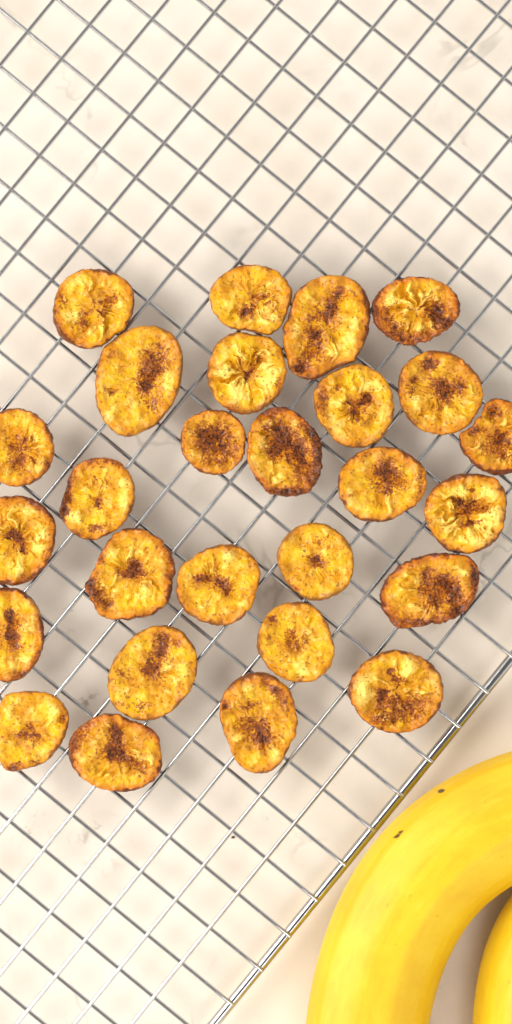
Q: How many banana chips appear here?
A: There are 27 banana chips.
